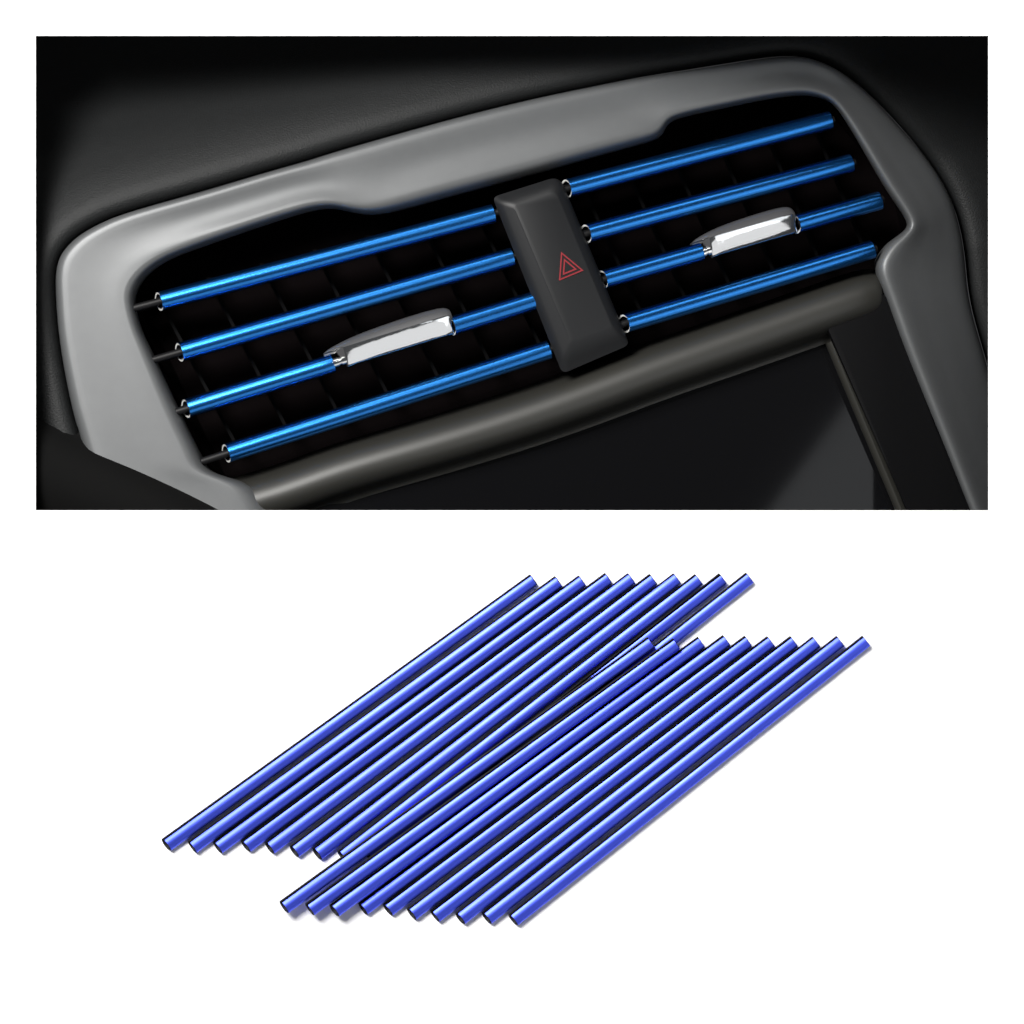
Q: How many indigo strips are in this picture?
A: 20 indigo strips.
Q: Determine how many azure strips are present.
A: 10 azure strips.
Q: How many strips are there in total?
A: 30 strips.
